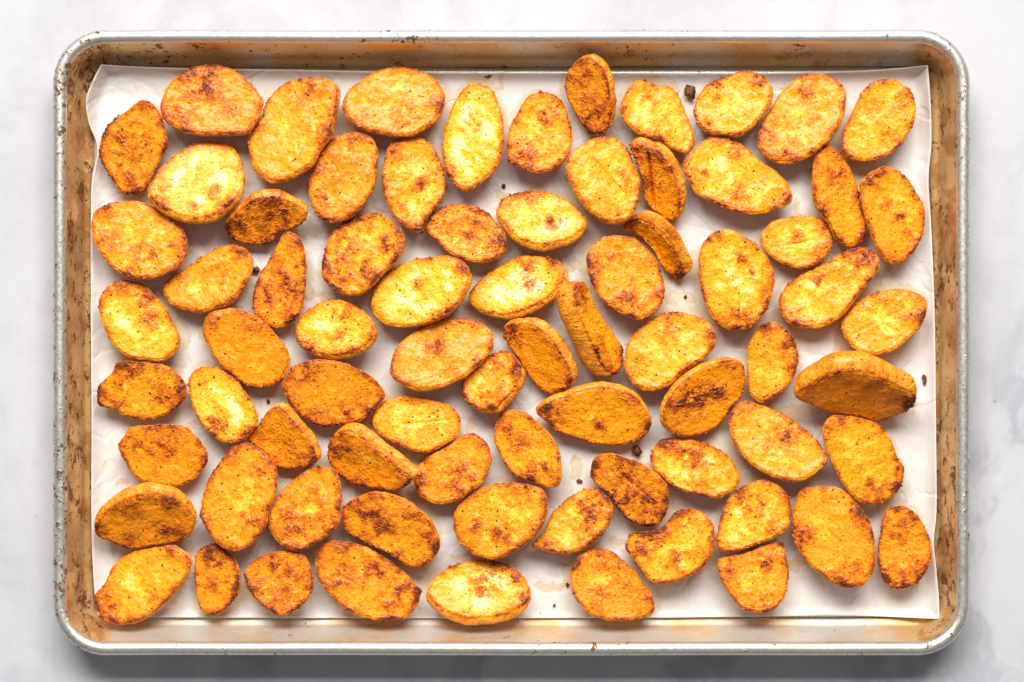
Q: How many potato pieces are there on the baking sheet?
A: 76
